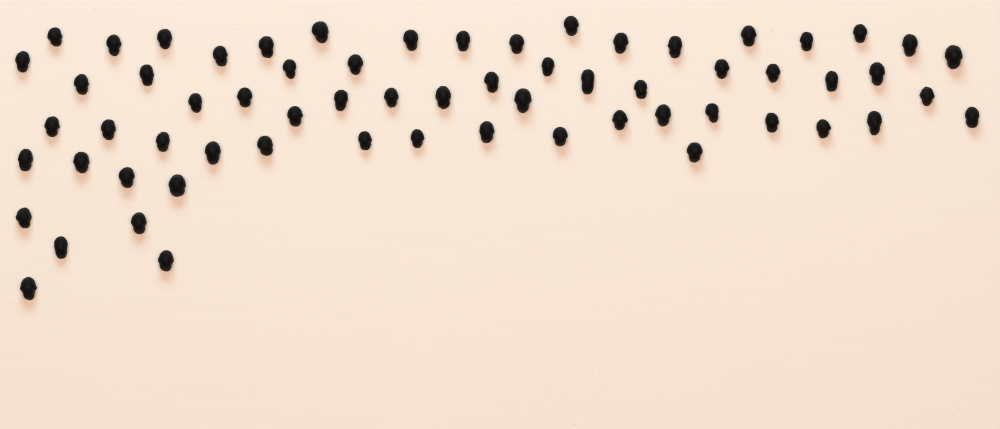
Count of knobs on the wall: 64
